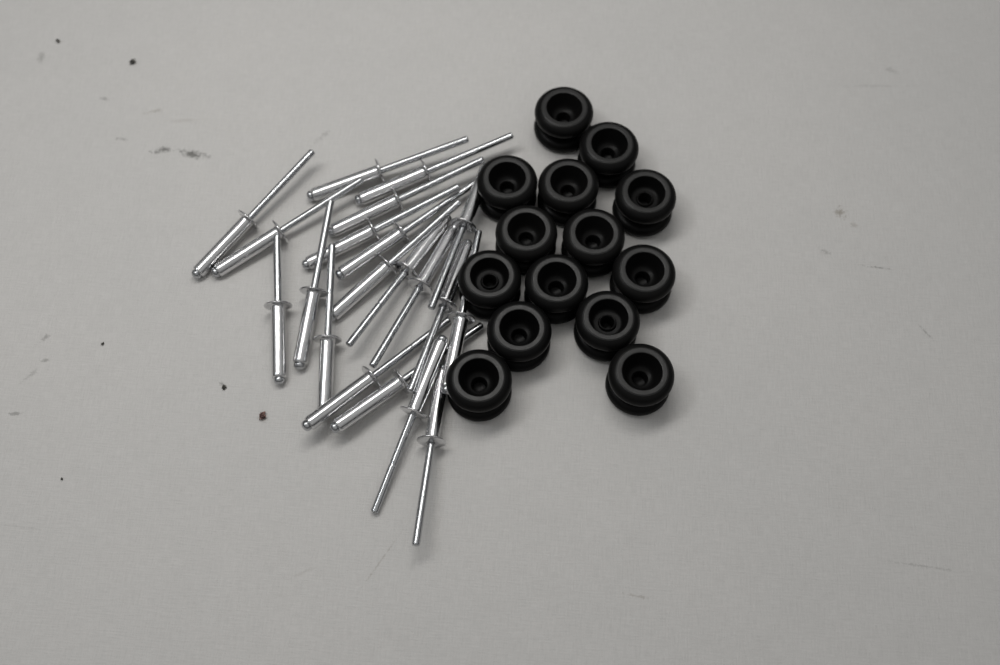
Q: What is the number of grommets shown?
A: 14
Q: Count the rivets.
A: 20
